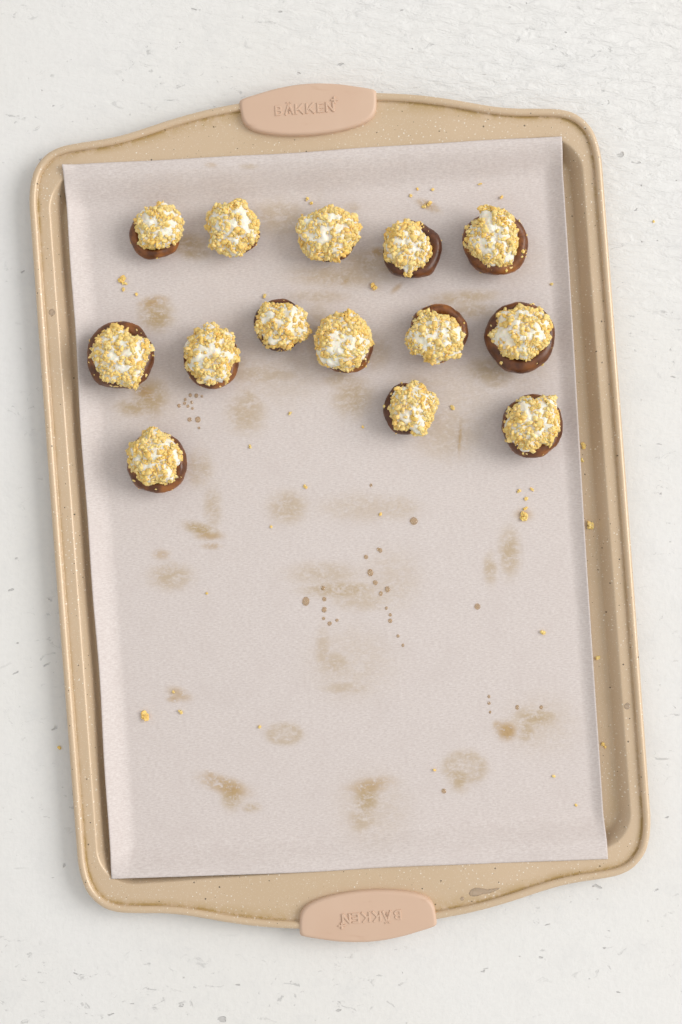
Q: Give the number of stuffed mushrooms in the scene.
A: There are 14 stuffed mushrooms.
